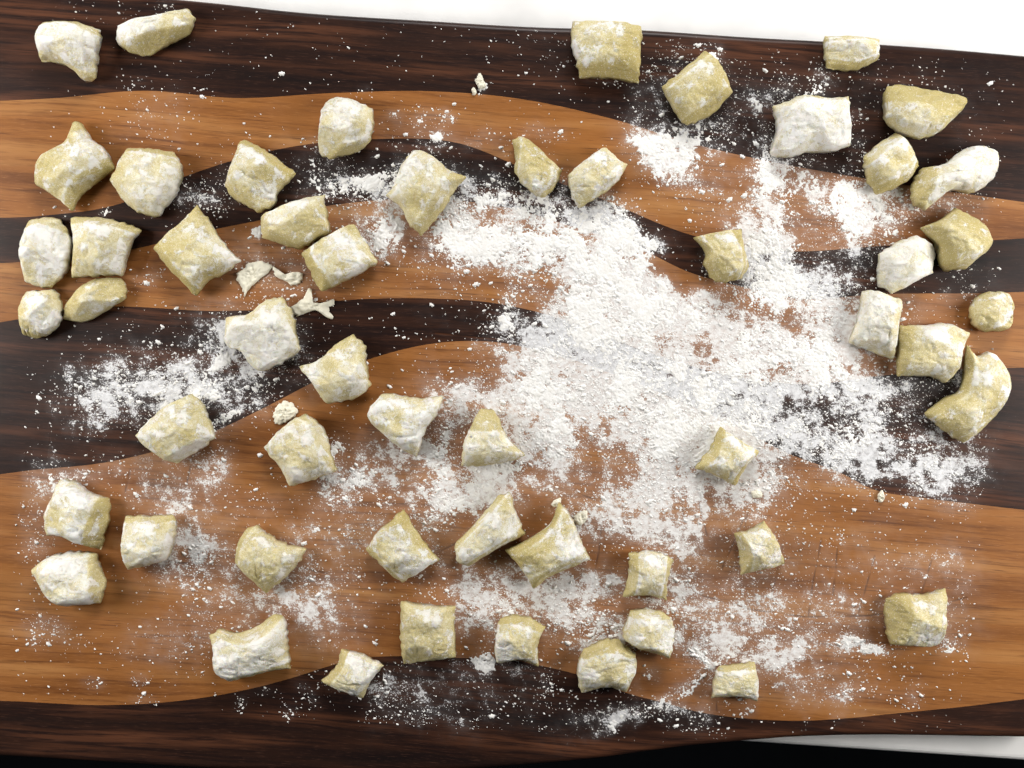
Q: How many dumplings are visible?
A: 54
